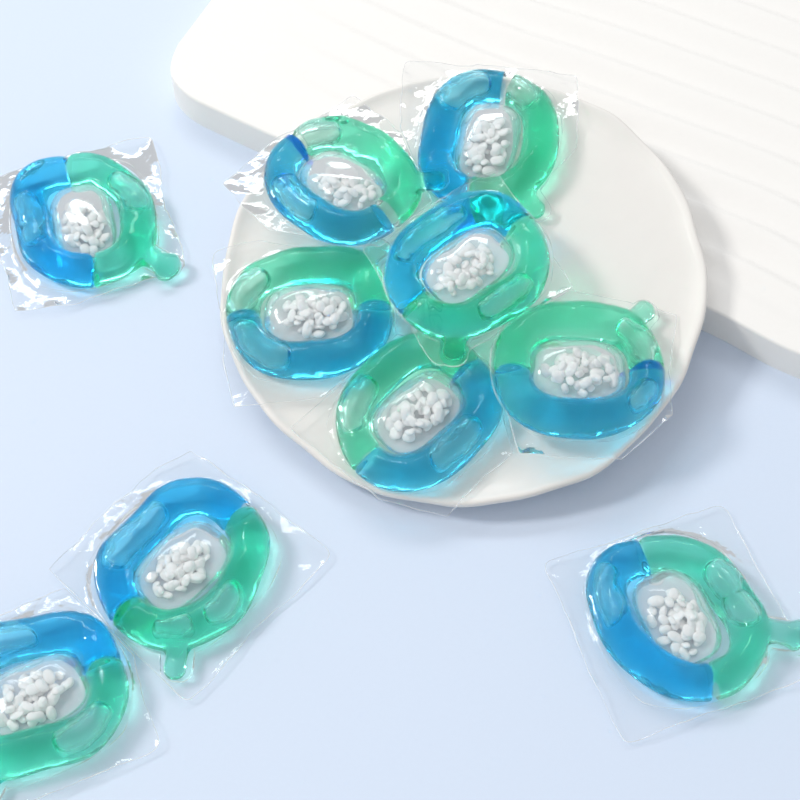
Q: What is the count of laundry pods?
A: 10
